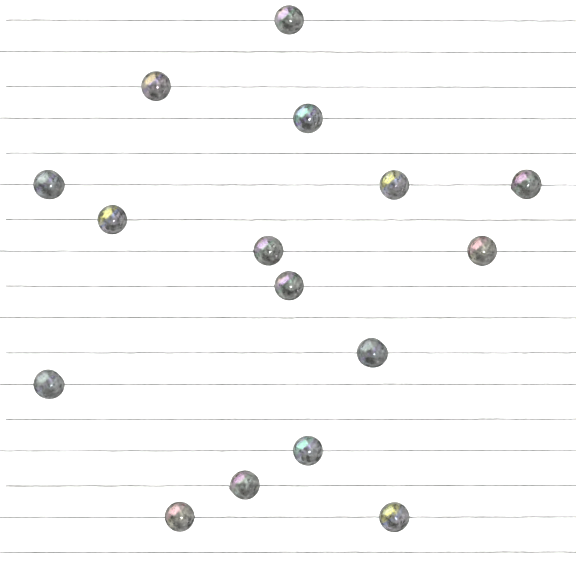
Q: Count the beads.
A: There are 16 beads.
